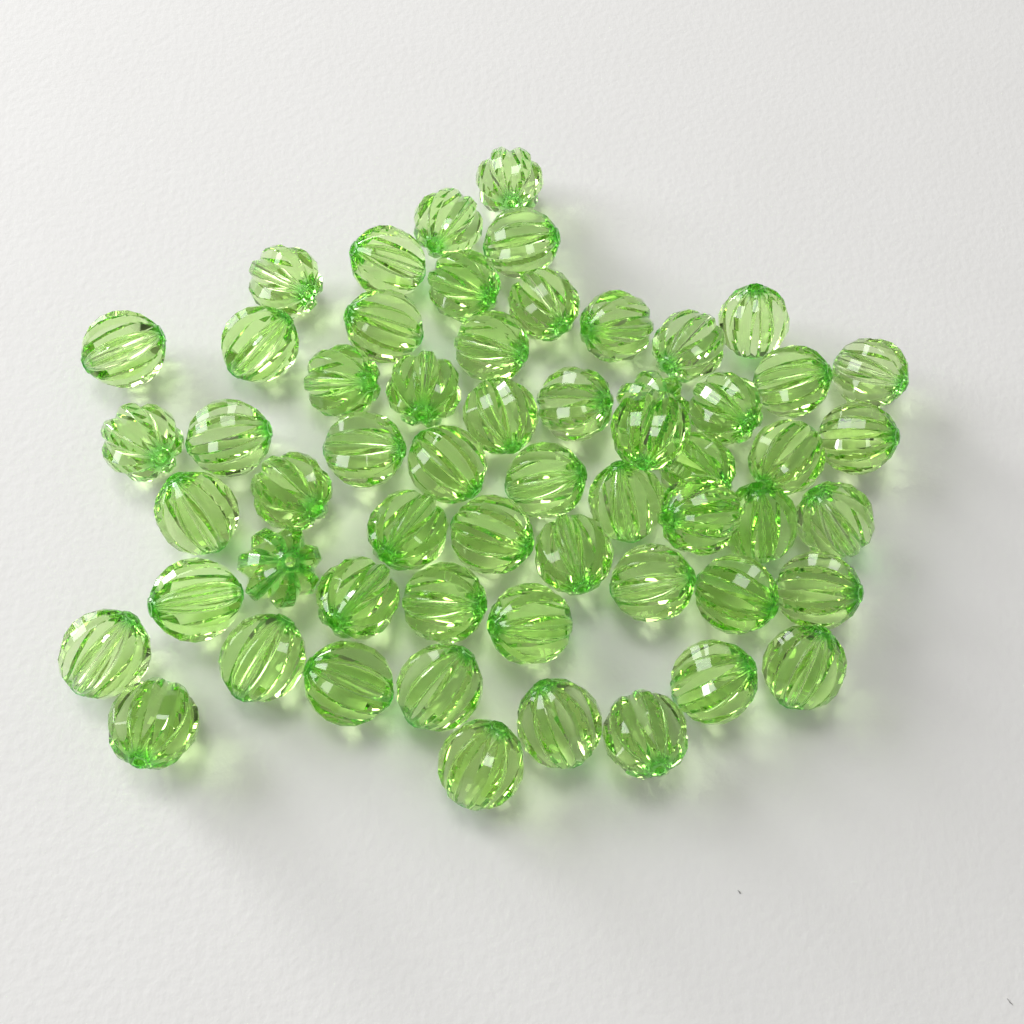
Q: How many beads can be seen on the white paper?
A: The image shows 58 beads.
